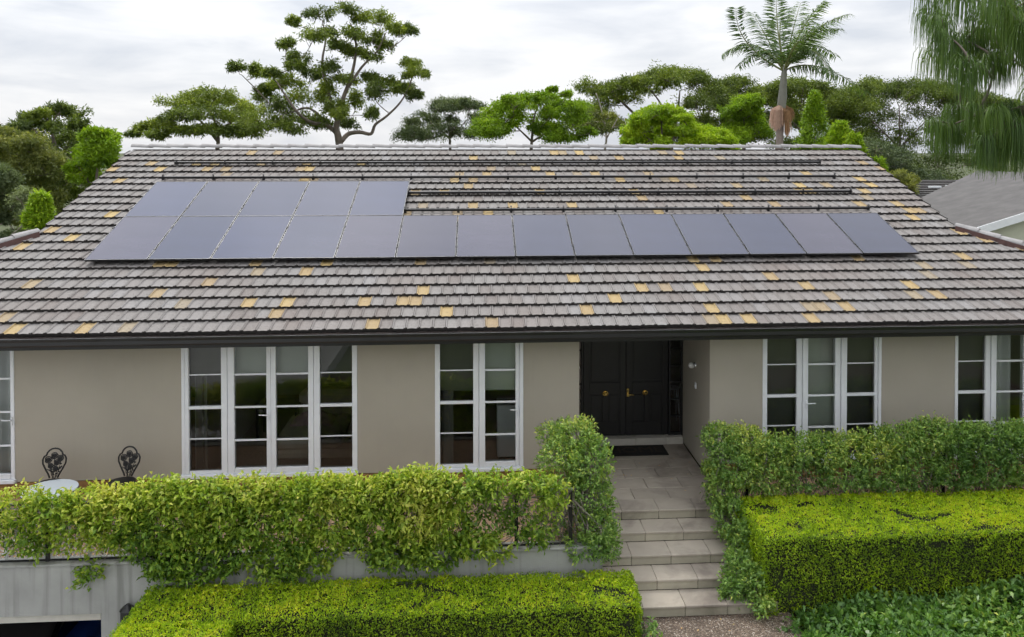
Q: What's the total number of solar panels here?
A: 19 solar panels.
